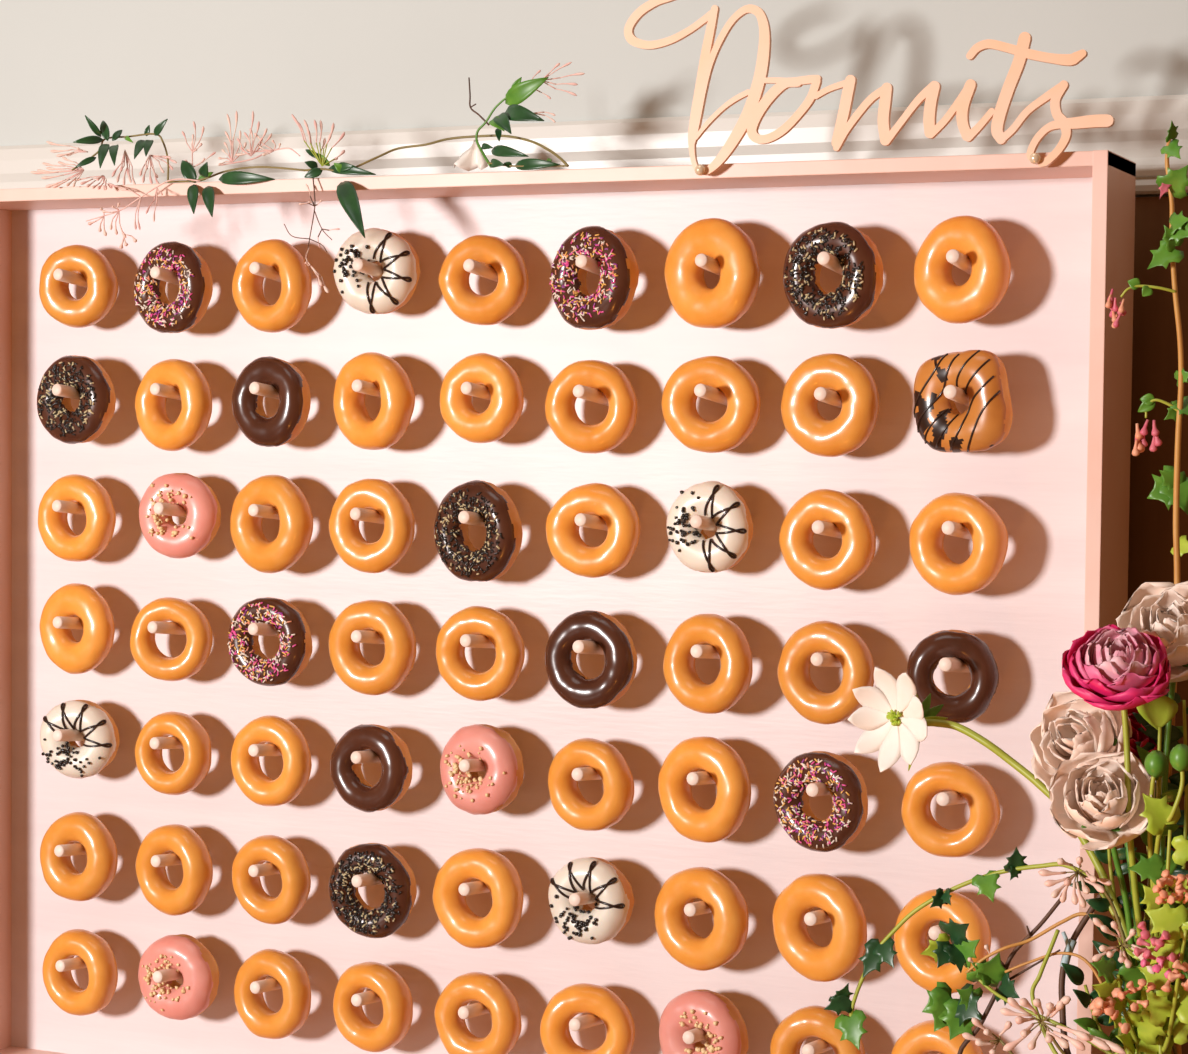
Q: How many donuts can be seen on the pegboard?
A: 63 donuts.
